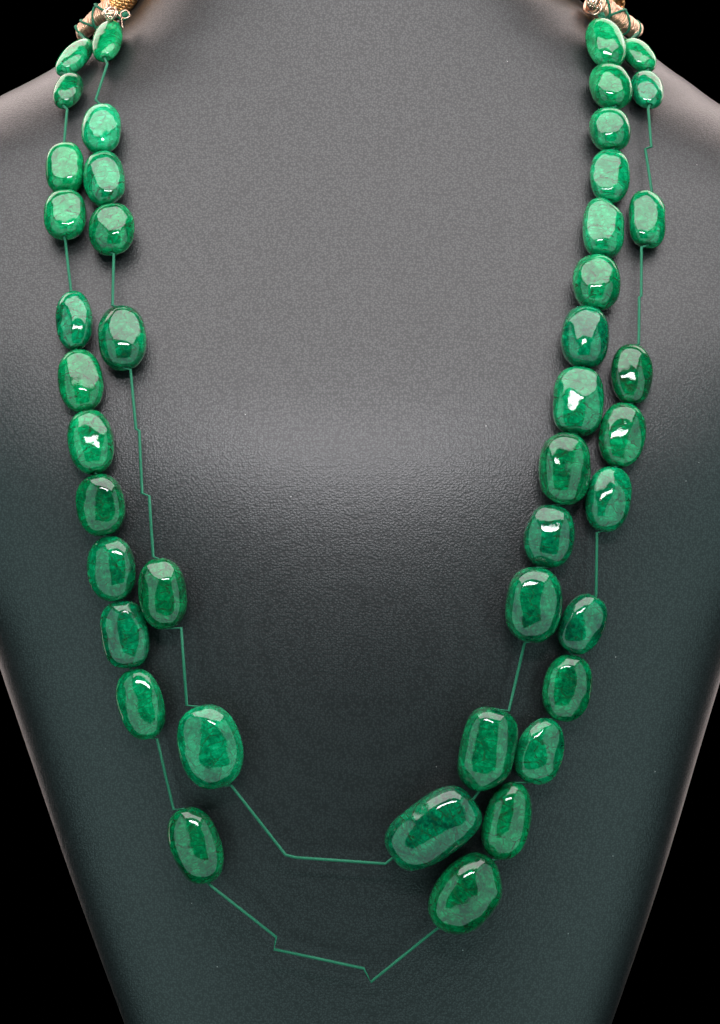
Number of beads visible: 43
